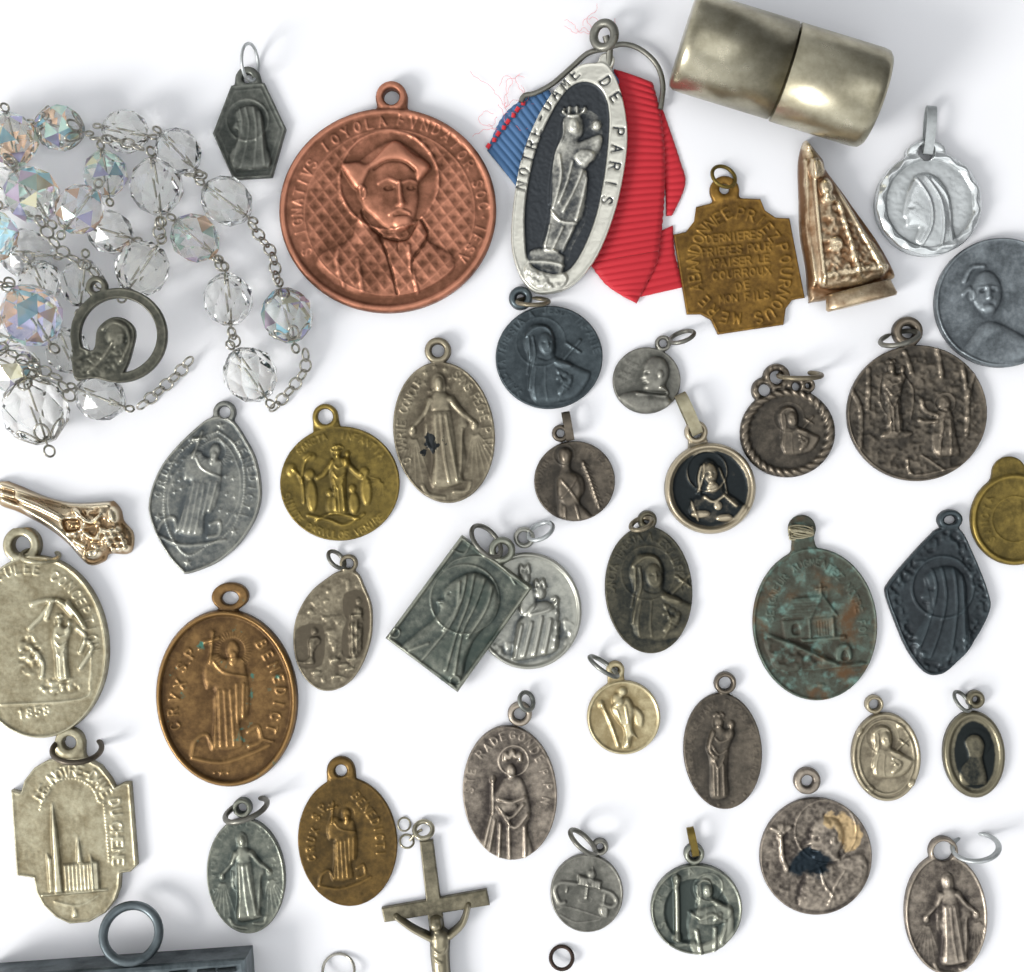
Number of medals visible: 36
